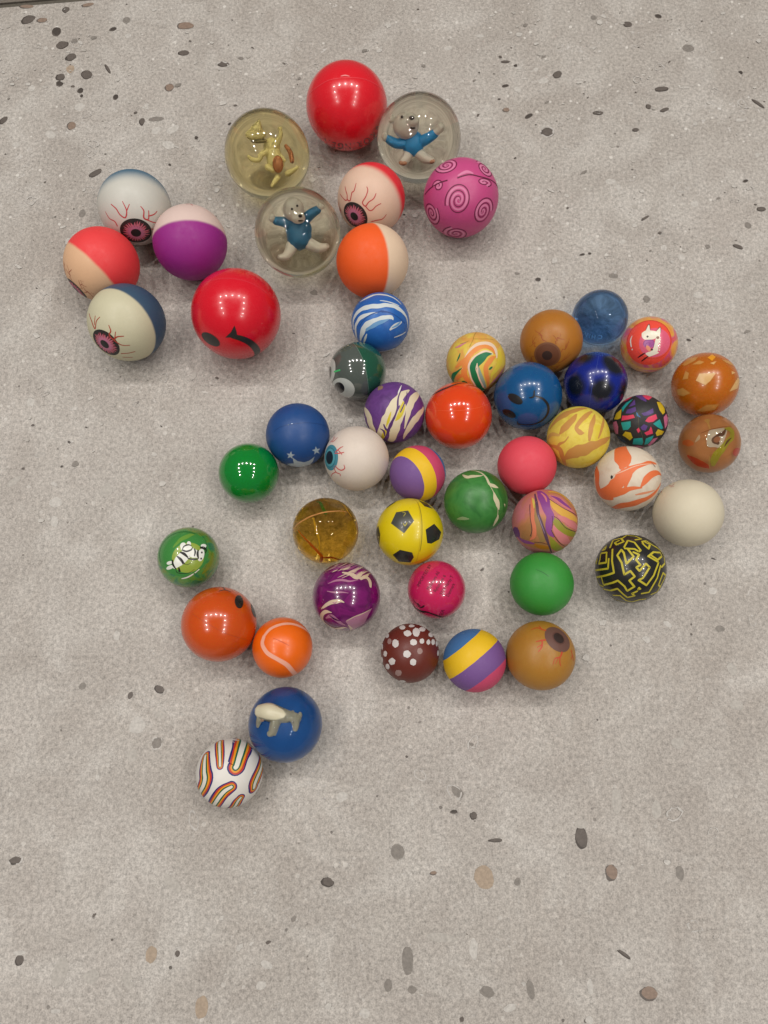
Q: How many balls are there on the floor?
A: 49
